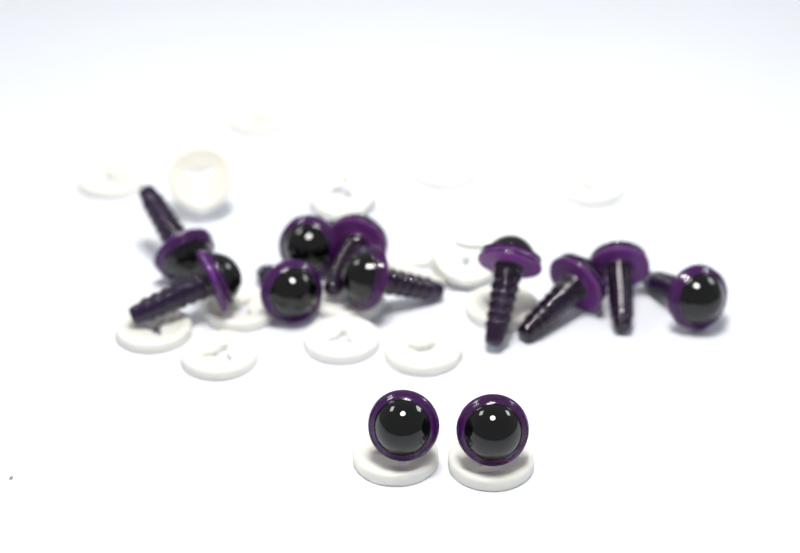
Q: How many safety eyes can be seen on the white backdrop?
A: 12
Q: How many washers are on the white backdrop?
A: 17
